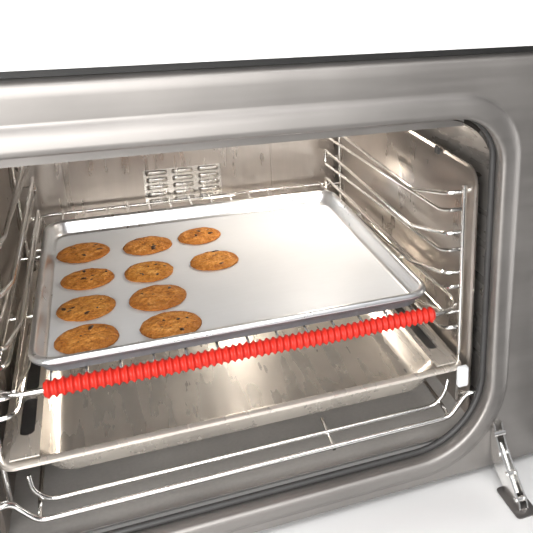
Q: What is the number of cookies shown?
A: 10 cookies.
